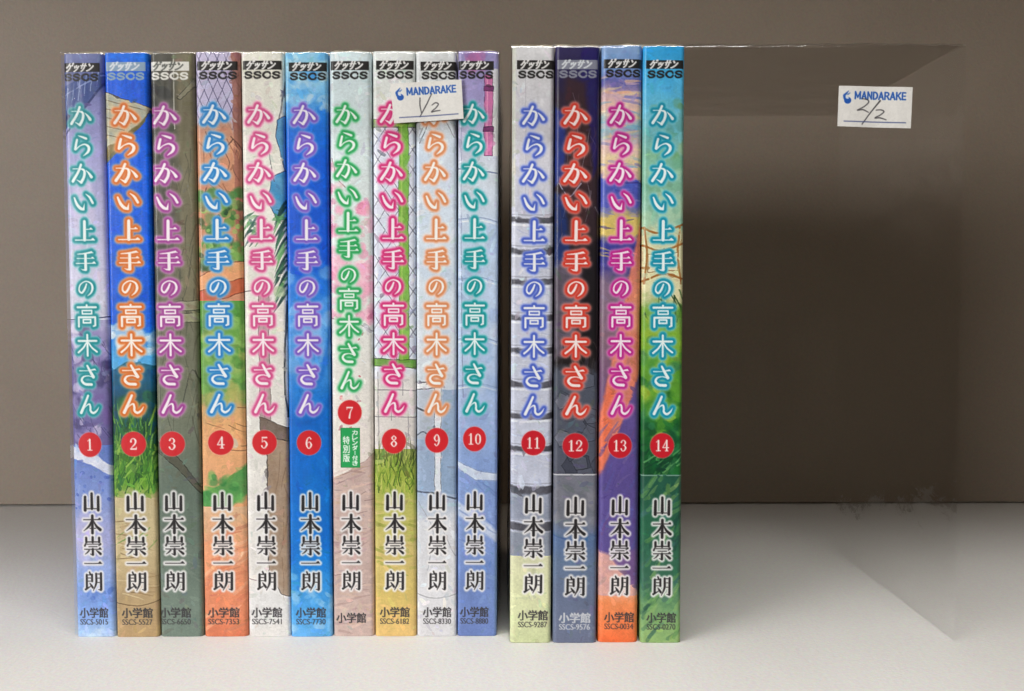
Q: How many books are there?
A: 14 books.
